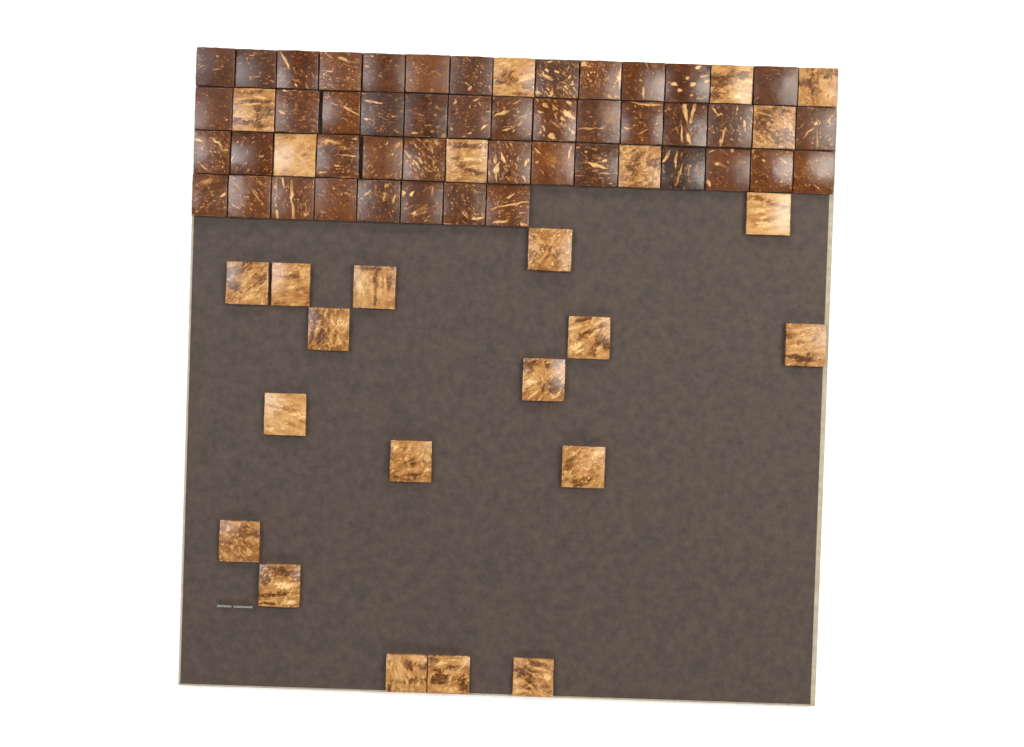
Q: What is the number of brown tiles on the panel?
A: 45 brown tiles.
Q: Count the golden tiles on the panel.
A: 25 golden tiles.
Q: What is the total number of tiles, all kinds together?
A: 70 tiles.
